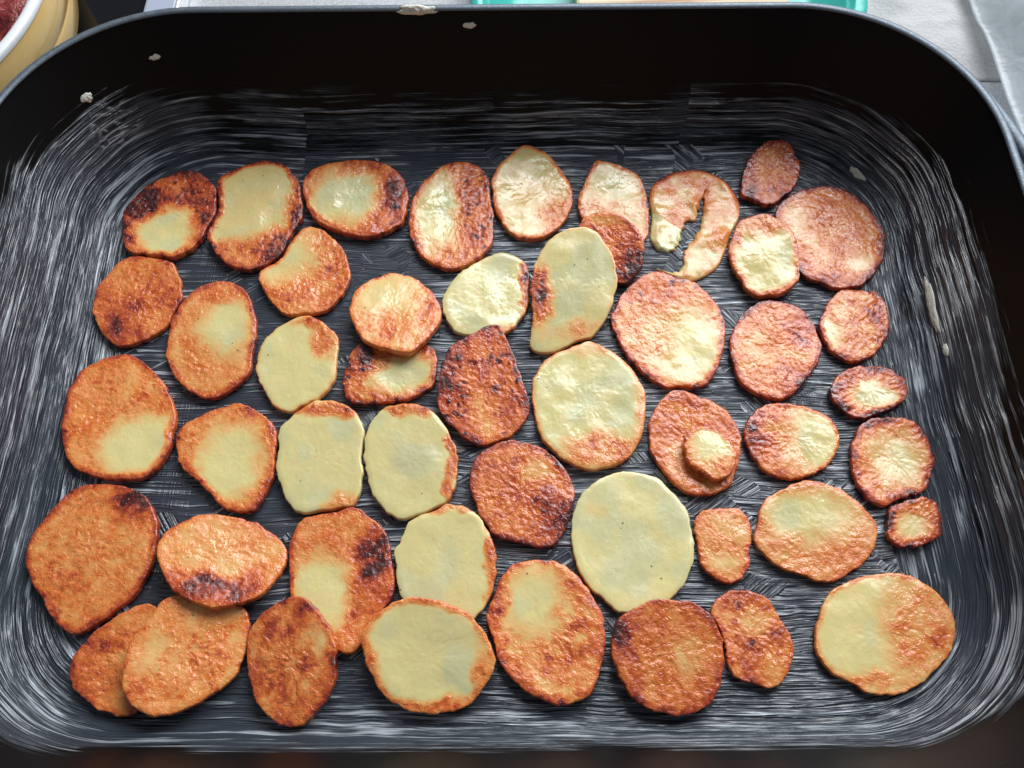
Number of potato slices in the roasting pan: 50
